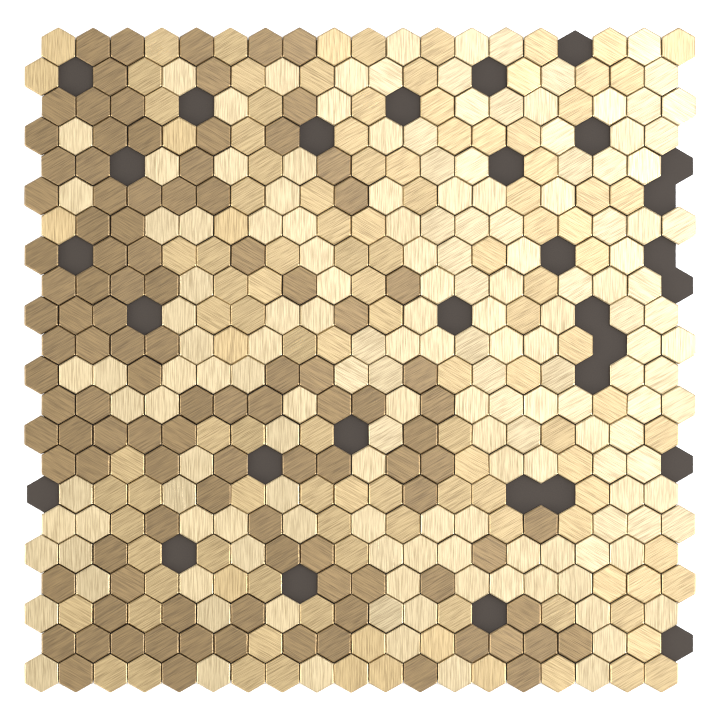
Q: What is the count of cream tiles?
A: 161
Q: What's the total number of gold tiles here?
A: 119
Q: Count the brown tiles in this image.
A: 108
